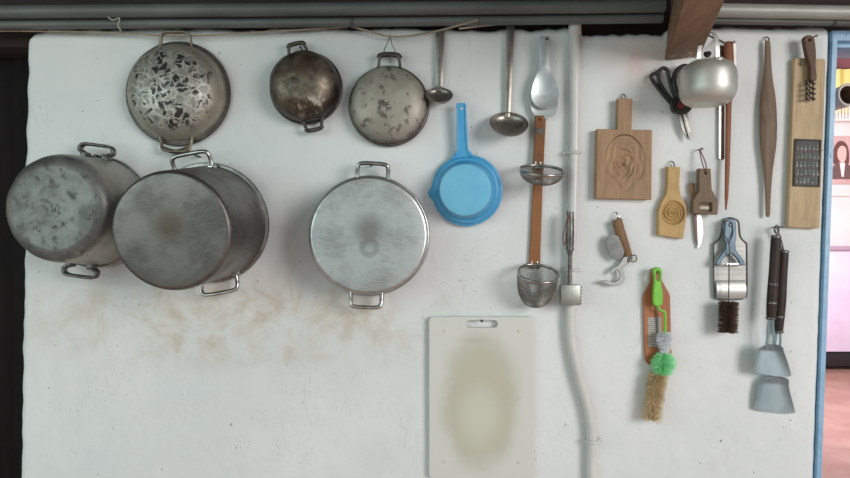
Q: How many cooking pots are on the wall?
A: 6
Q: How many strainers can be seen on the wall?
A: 2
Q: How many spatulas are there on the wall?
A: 2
